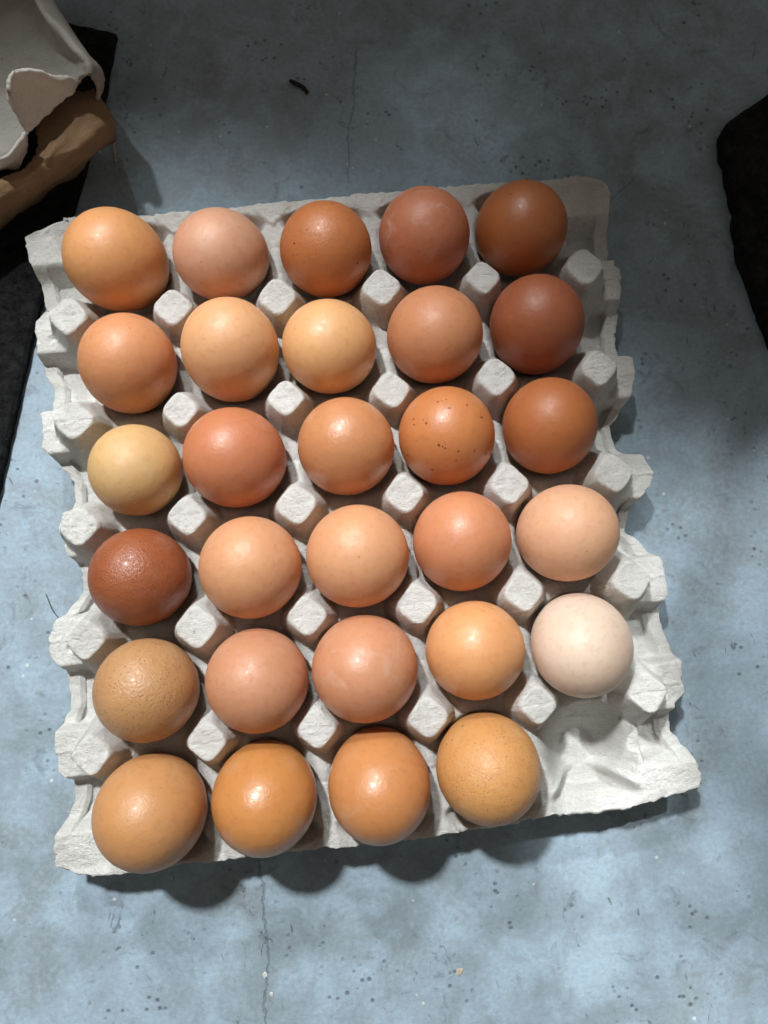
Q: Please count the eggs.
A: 29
